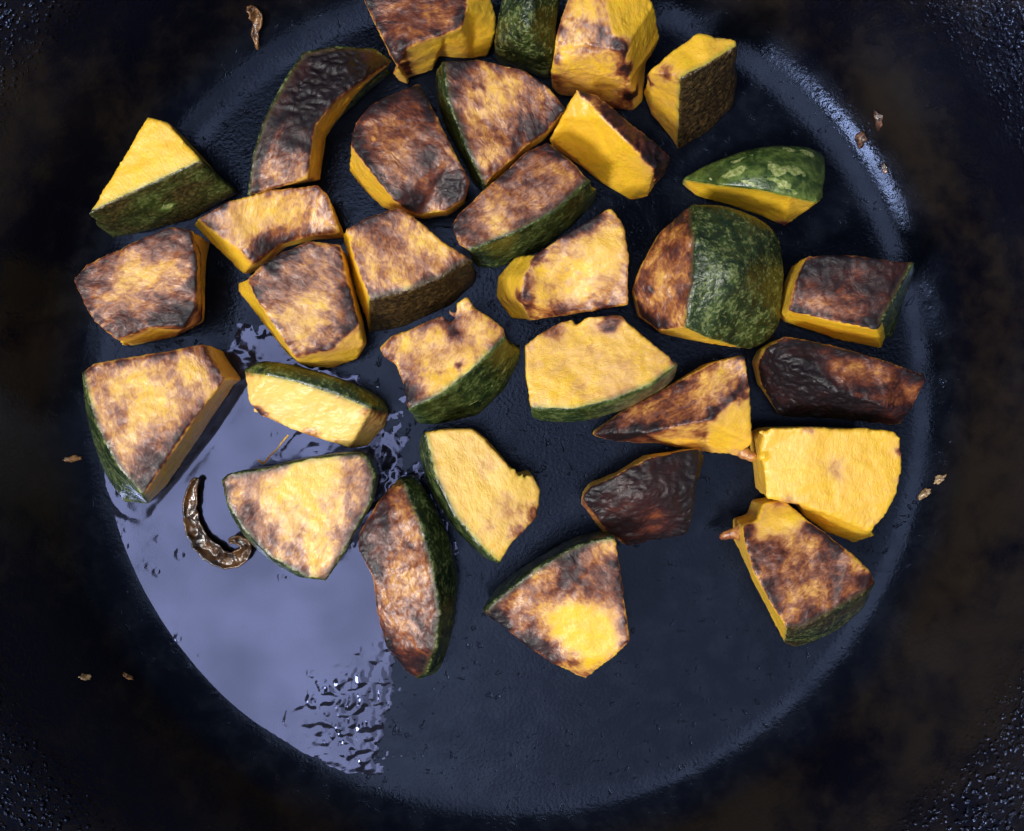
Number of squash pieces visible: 31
